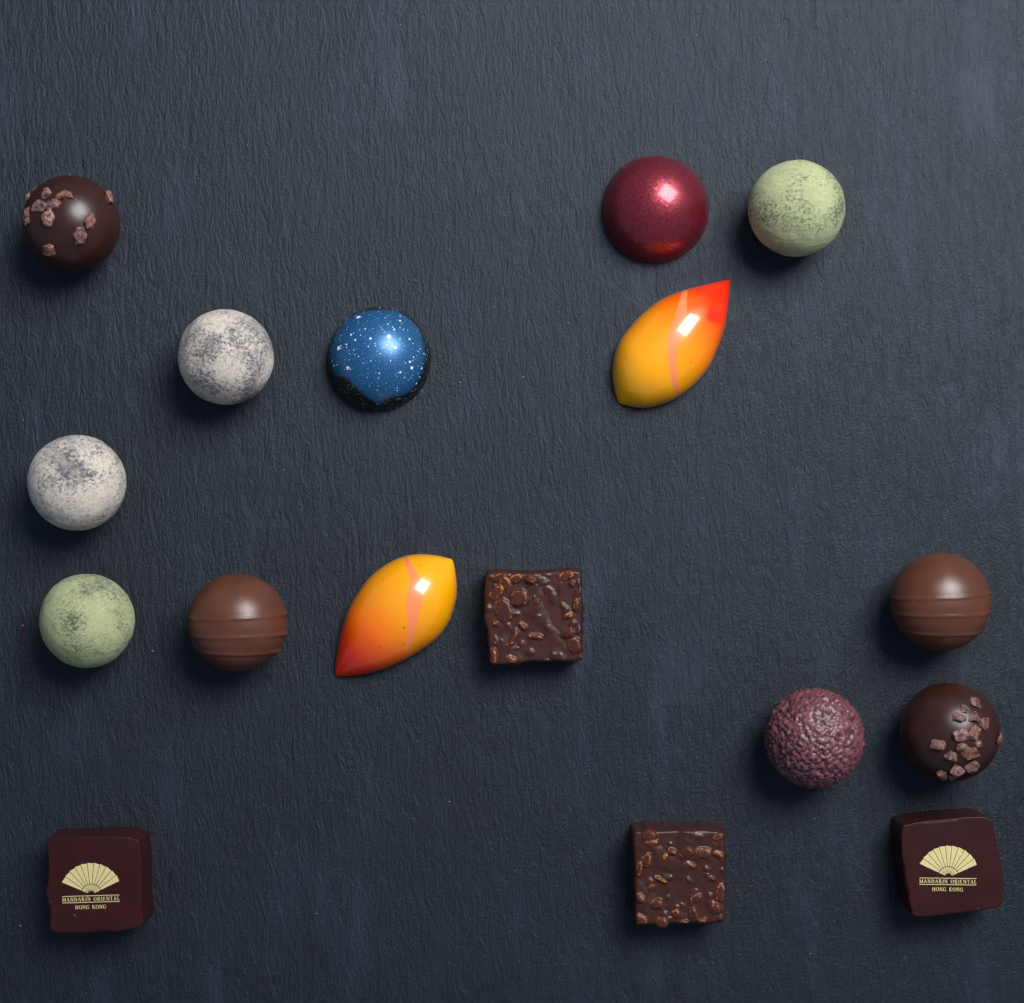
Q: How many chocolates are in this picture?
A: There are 17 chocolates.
